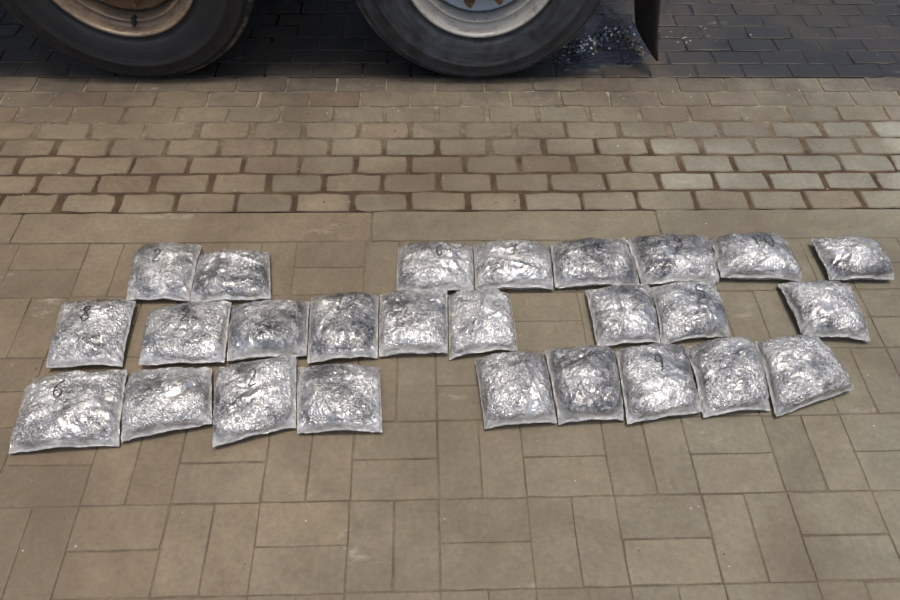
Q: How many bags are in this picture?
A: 26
